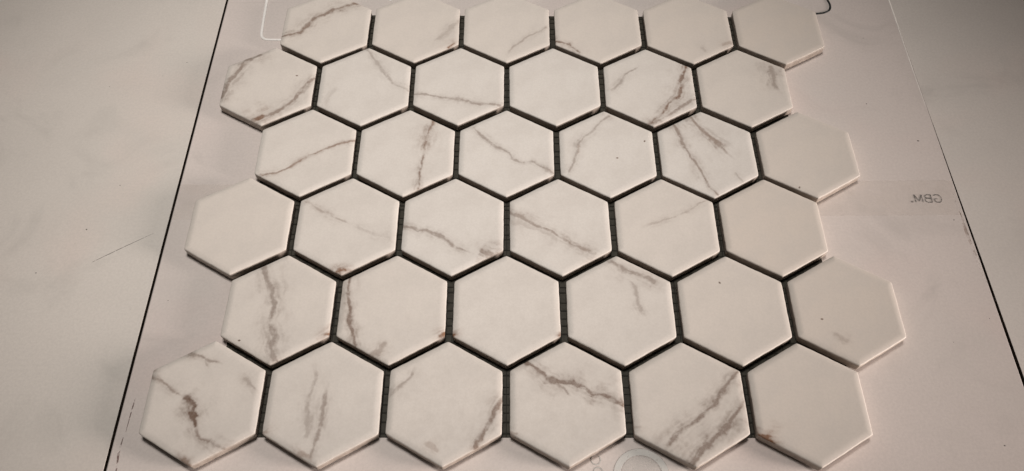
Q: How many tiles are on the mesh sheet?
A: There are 36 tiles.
